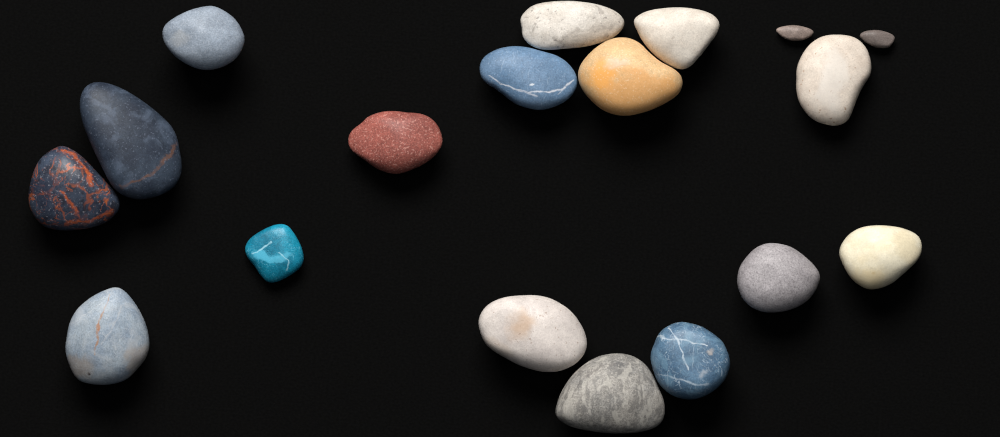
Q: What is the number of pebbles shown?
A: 18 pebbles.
